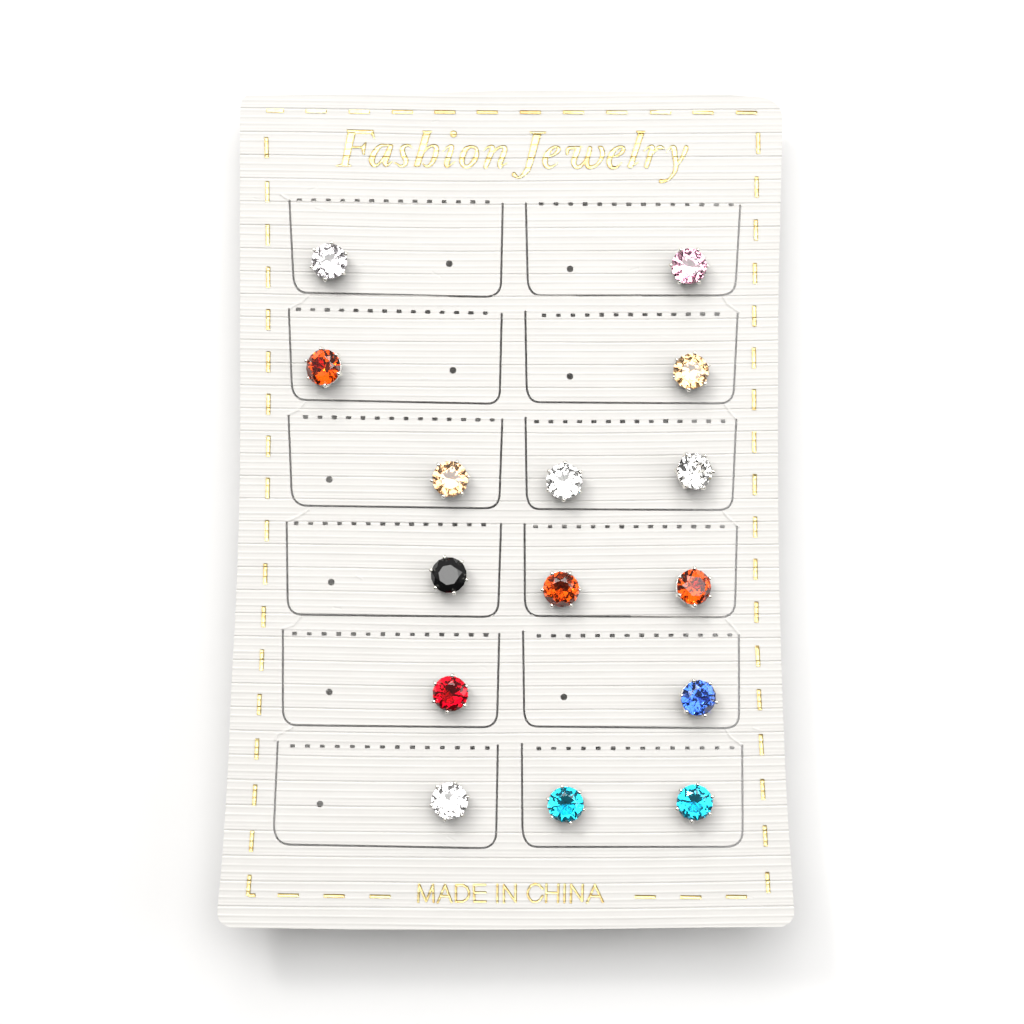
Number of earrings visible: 15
